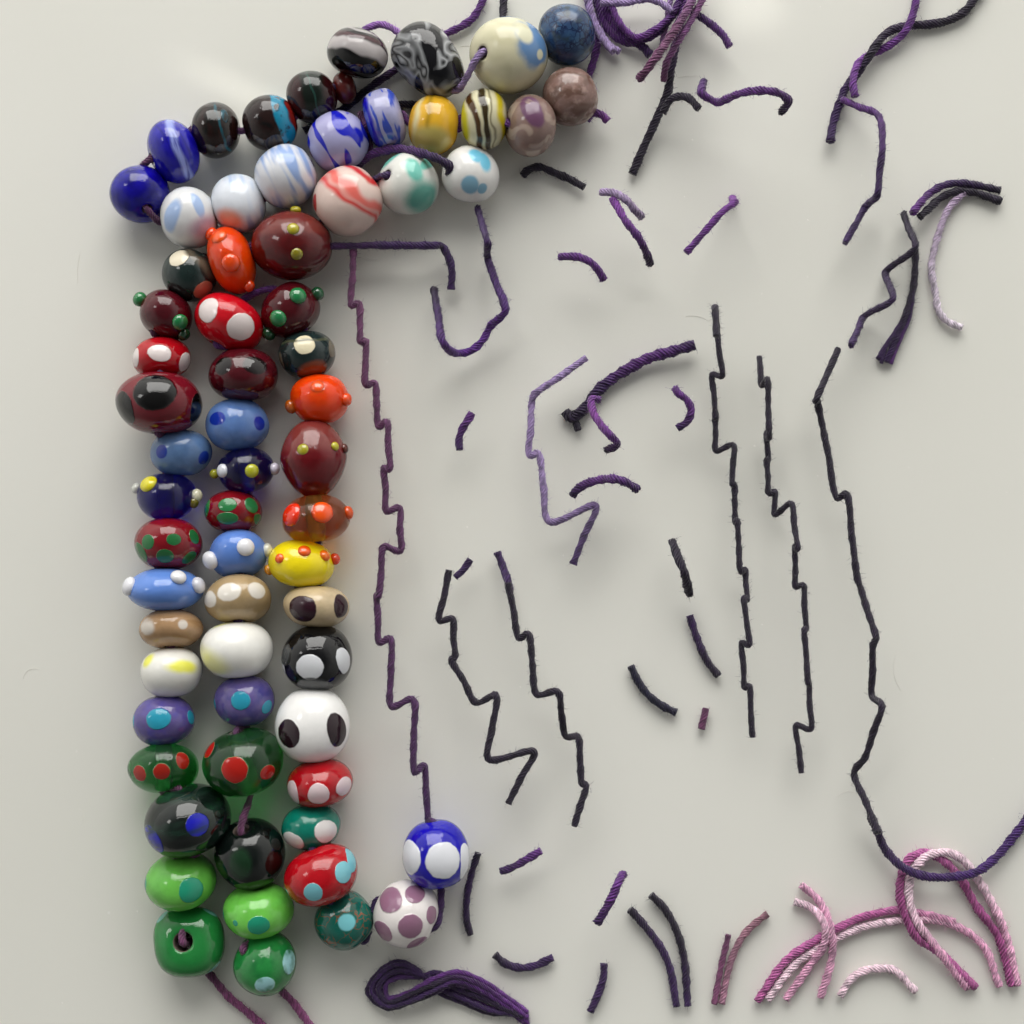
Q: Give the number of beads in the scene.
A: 67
